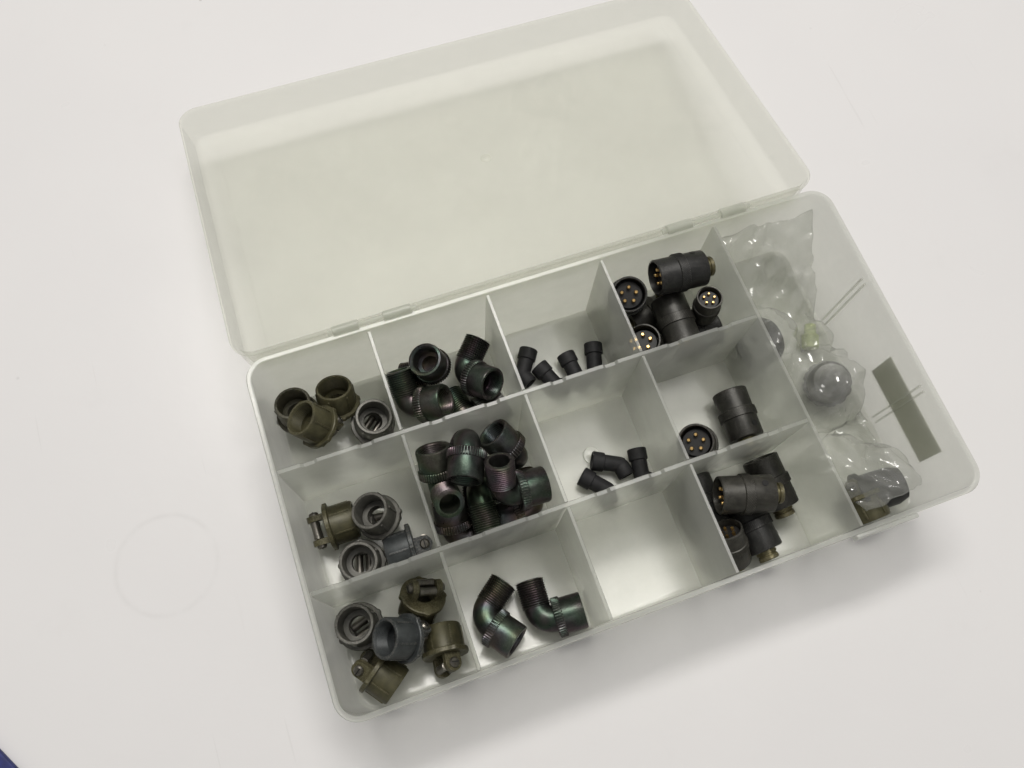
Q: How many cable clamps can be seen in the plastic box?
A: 14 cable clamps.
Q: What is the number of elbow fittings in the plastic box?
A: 13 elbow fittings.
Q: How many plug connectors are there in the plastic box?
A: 14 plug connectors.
